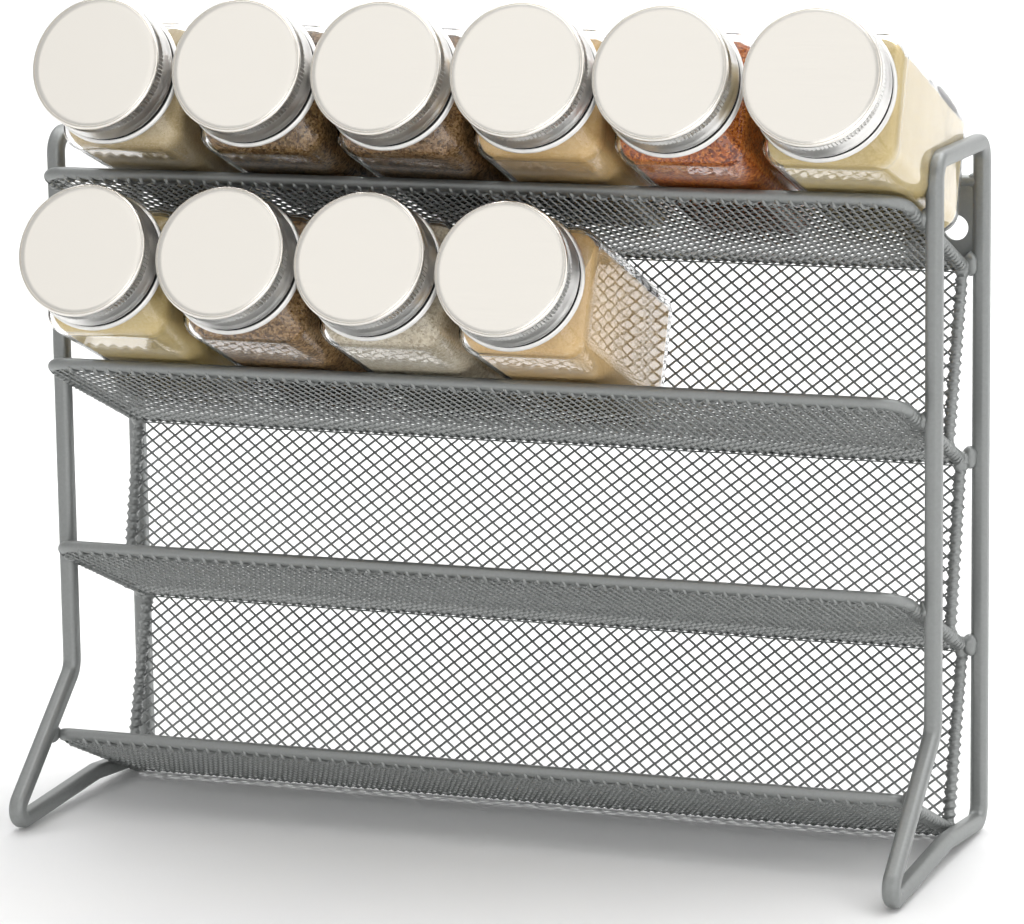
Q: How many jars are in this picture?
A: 10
